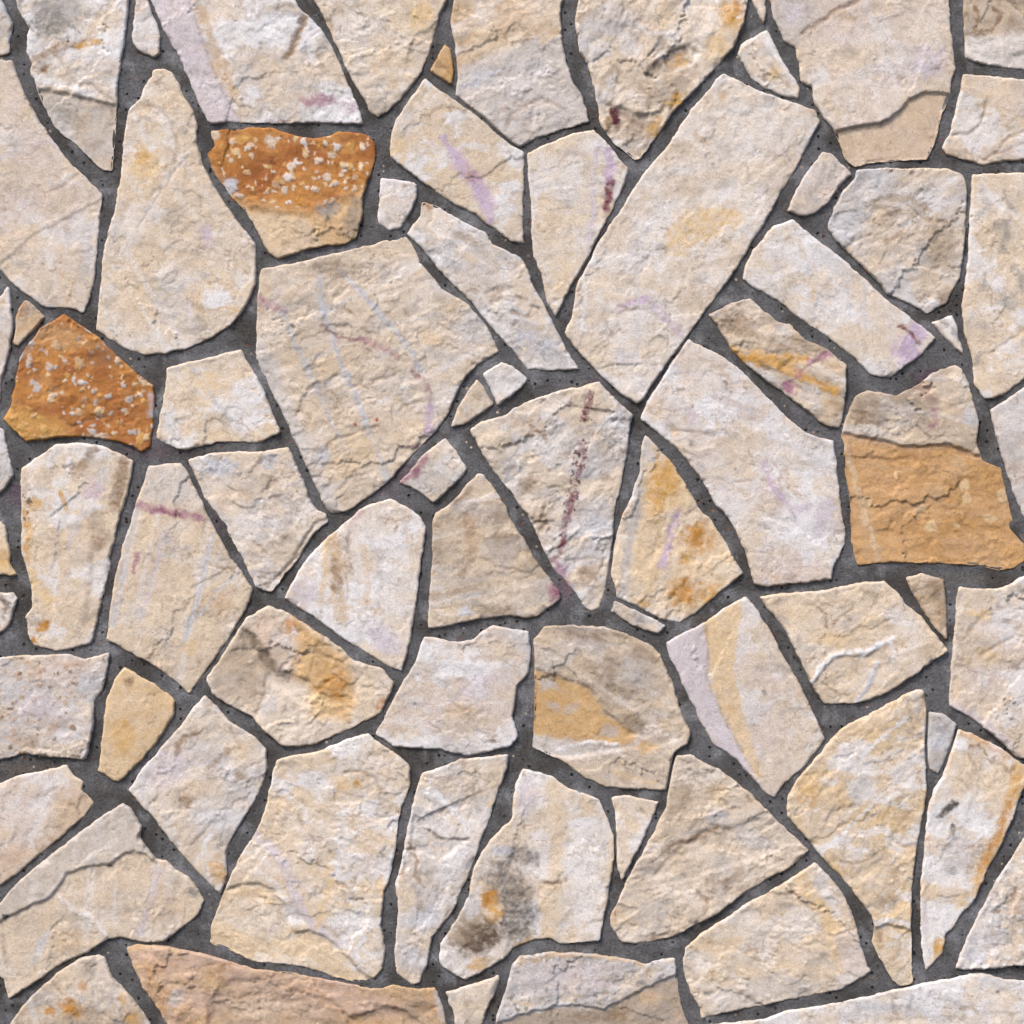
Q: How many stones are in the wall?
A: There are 76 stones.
